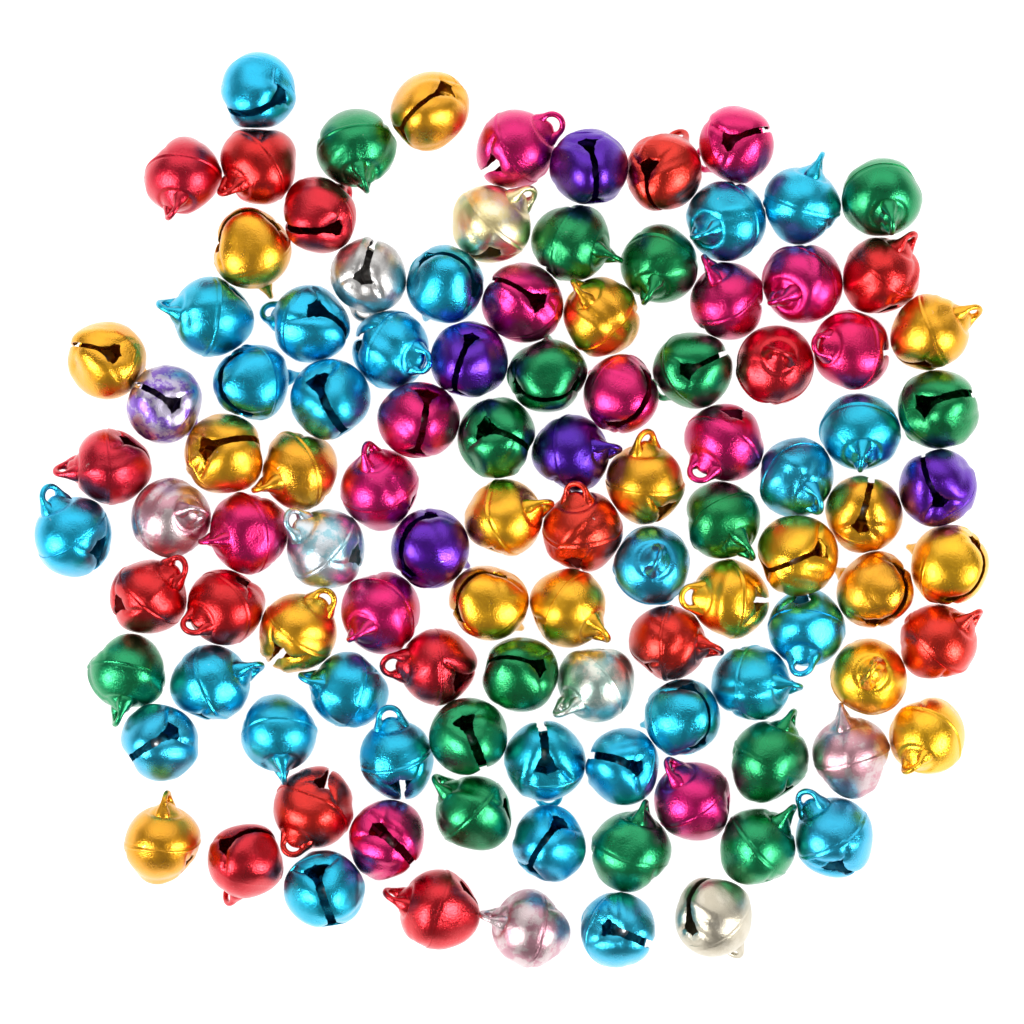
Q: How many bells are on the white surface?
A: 107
